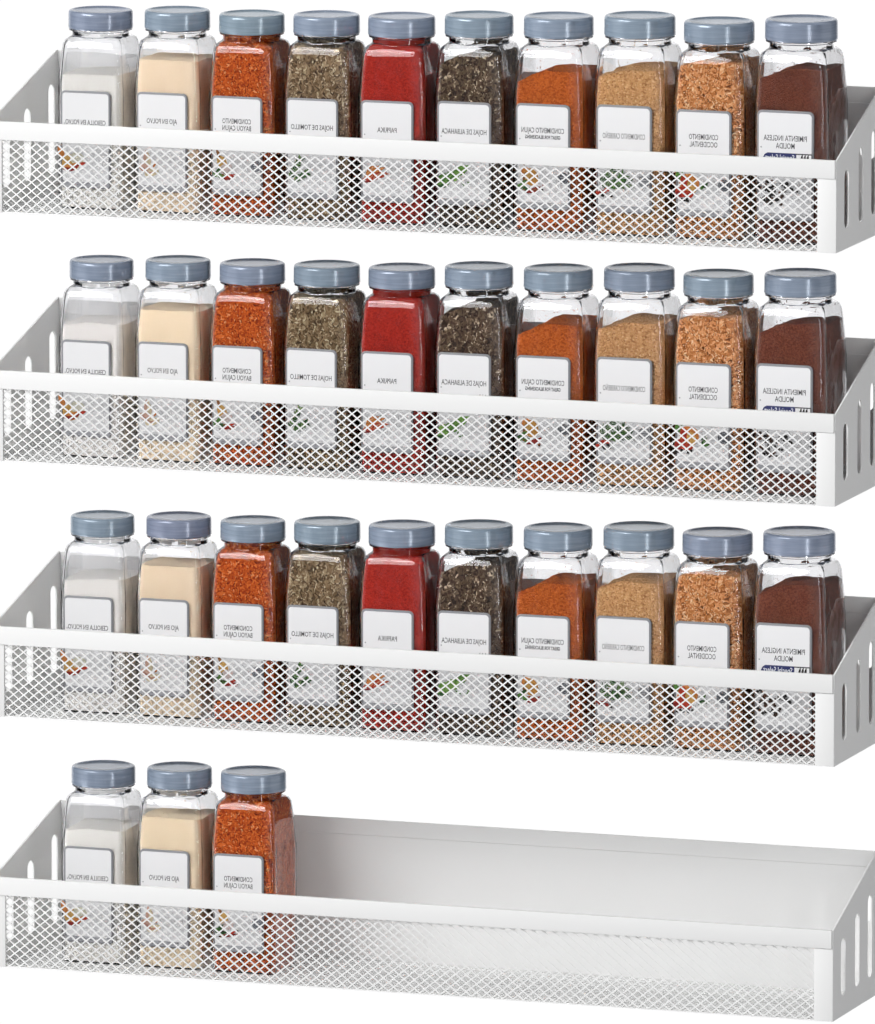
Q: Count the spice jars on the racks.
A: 33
